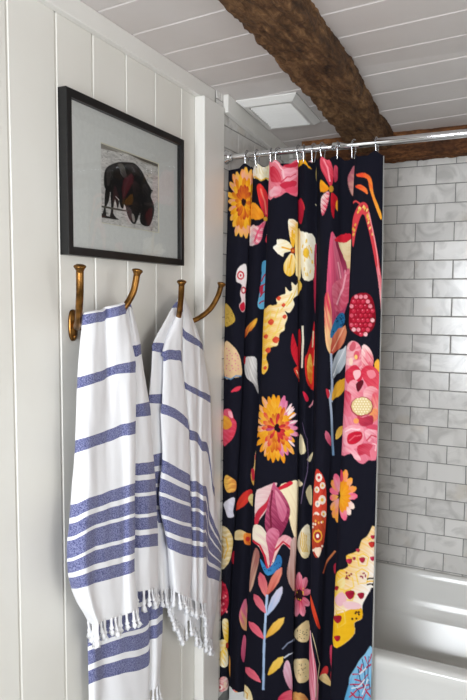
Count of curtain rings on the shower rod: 11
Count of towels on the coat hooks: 2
